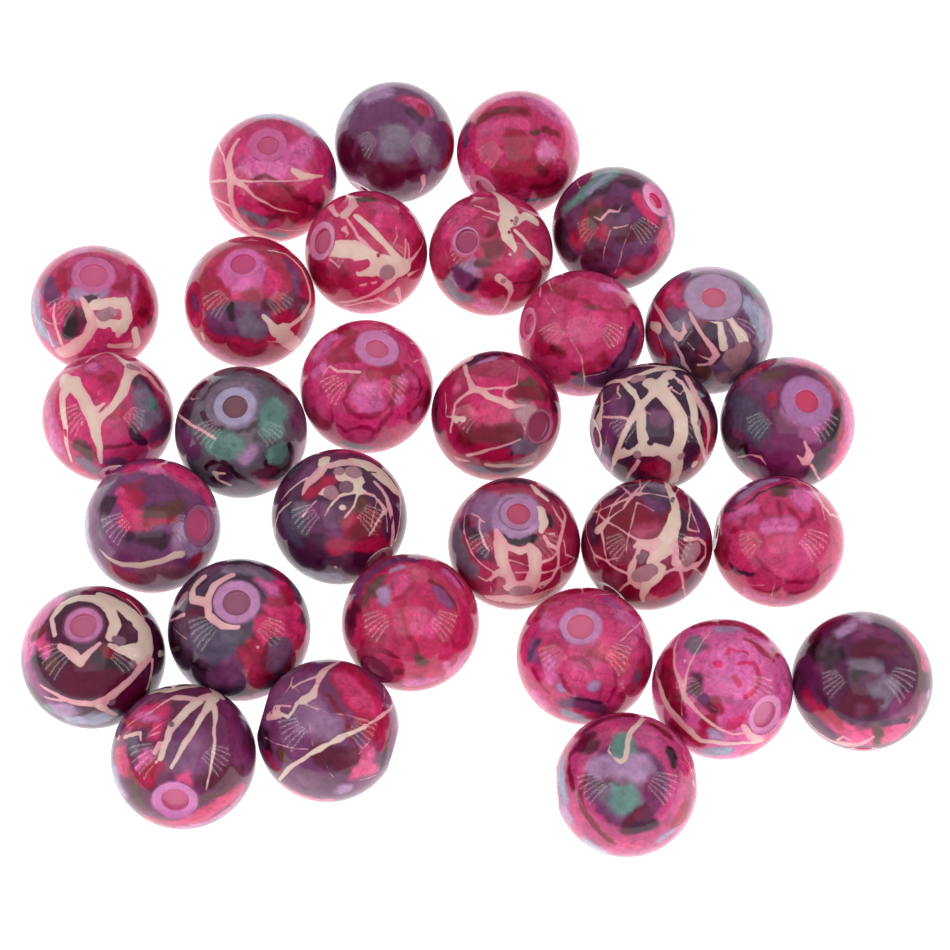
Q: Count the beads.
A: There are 30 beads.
